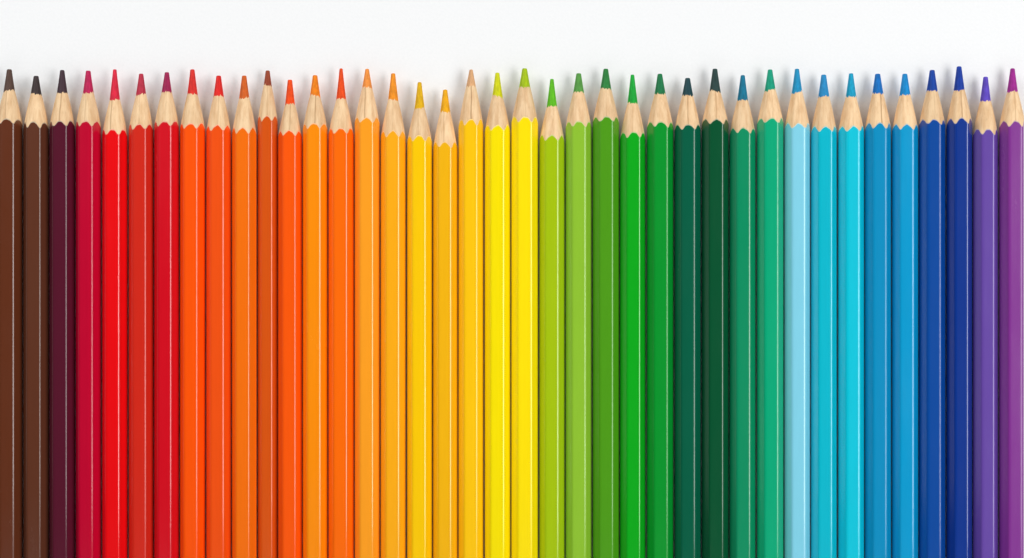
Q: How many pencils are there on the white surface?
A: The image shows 39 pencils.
